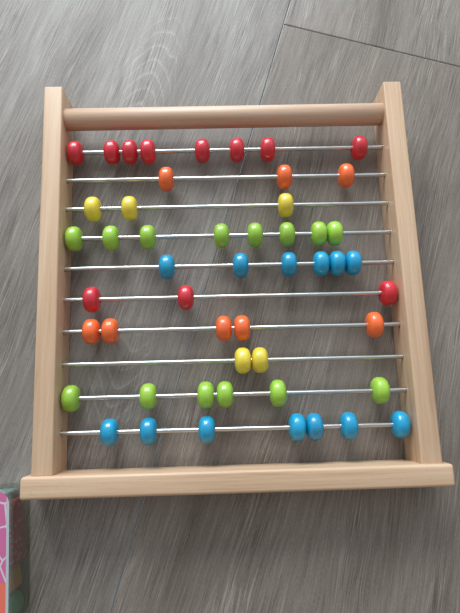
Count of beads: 51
